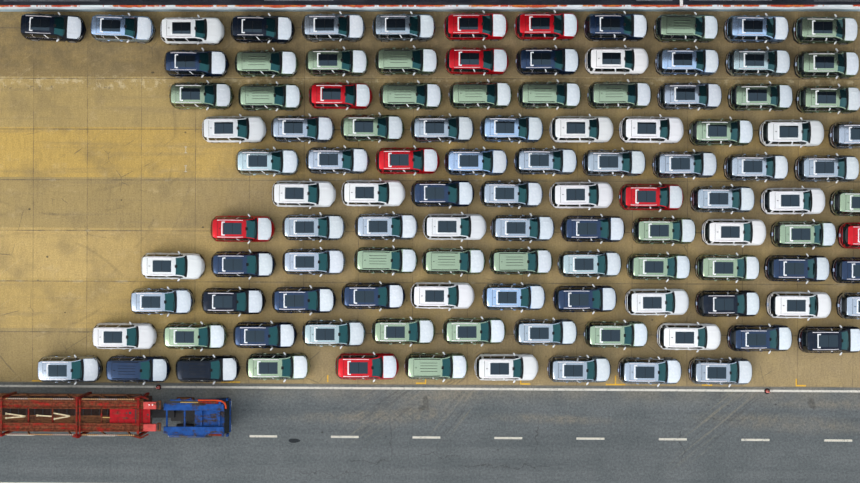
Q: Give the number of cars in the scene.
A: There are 113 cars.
